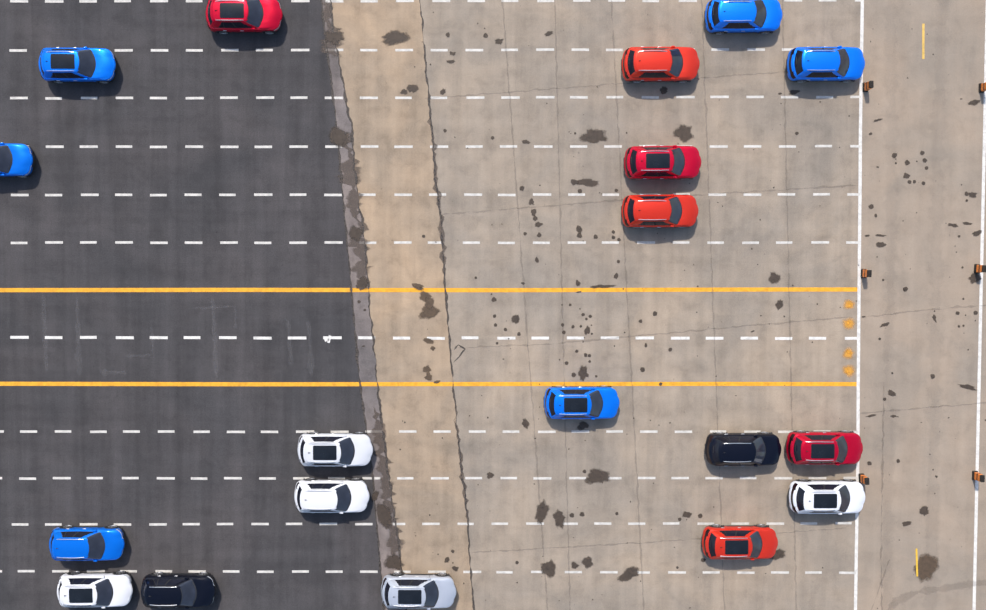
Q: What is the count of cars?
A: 19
